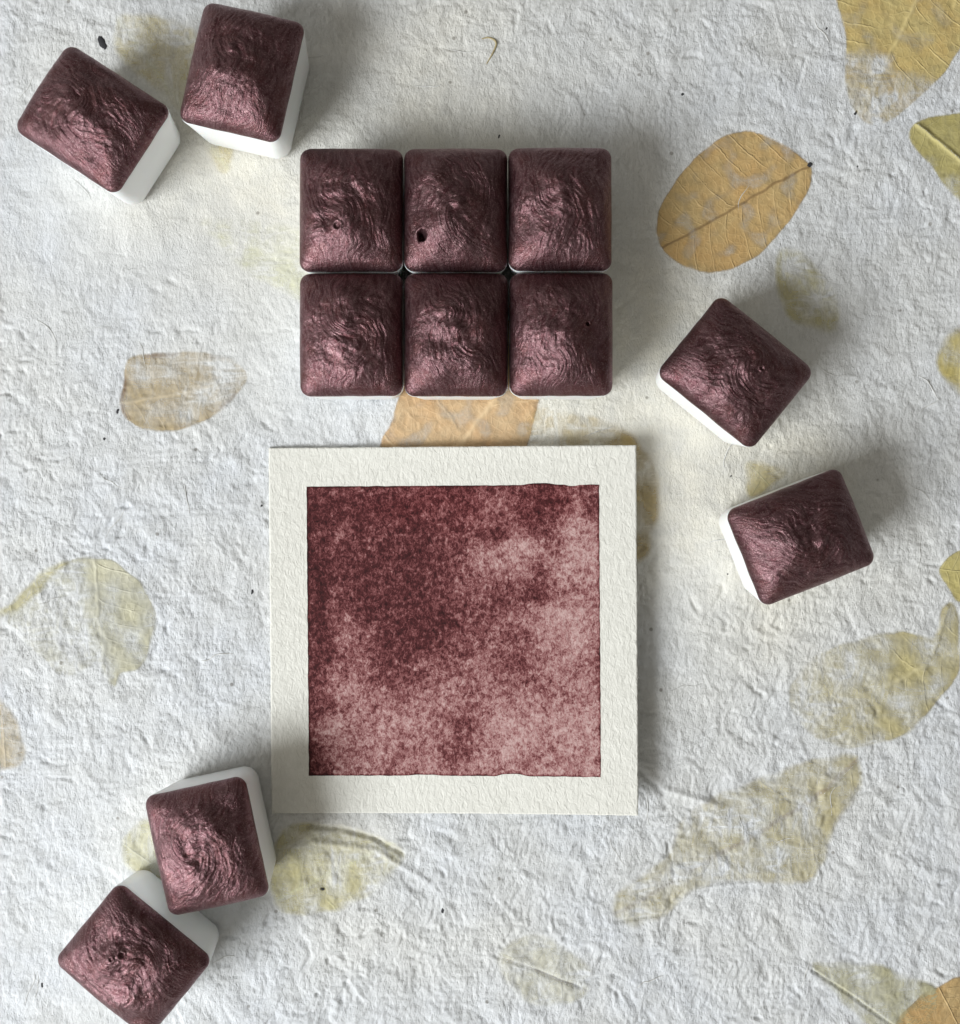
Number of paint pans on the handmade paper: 12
